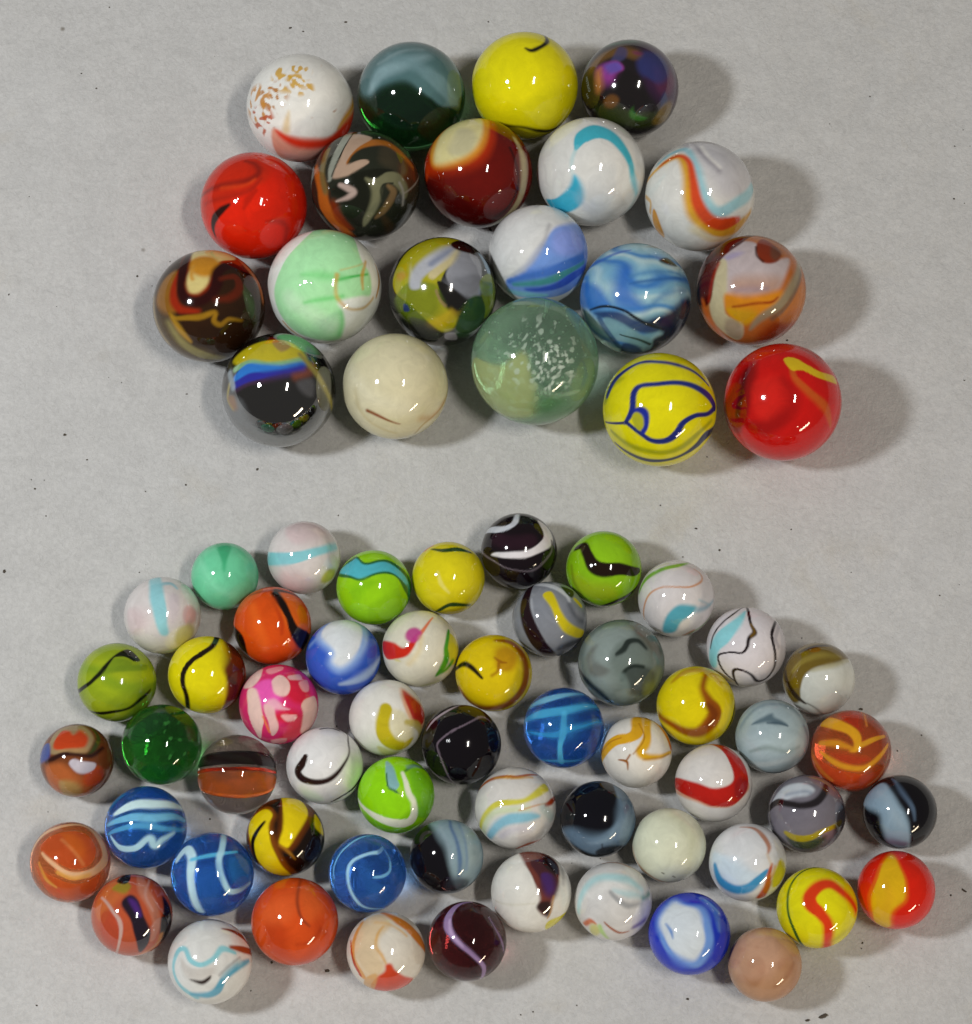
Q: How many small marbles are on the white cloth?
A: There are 55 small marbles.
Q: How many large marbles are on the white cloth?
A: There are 20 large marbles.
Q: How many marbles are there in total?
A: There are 75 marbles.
